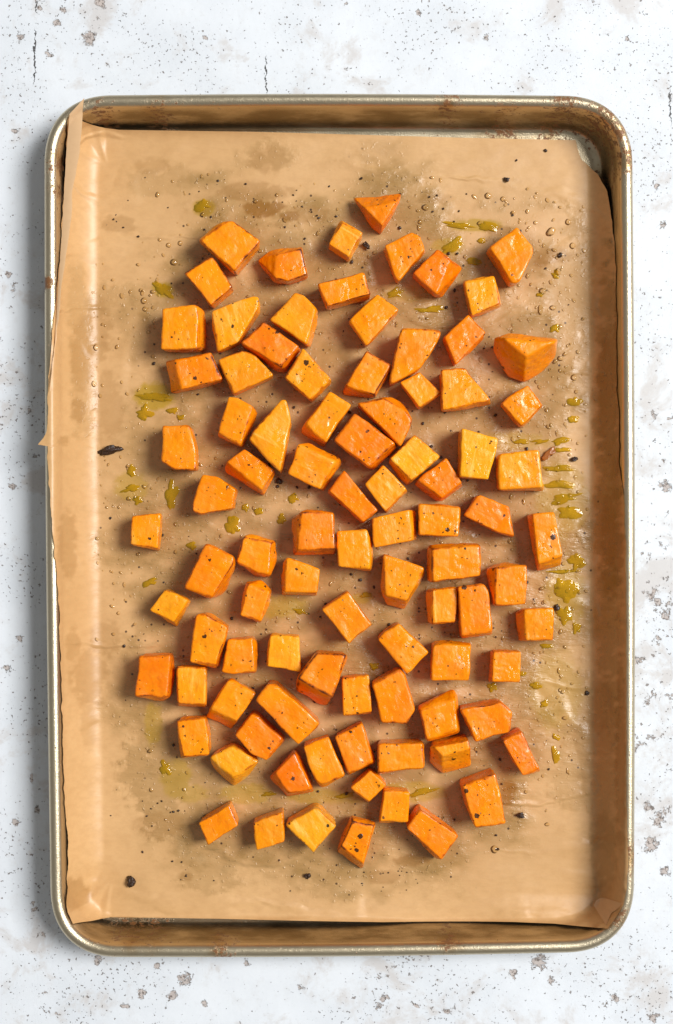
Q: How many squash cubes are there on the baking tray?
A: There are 91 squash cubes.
